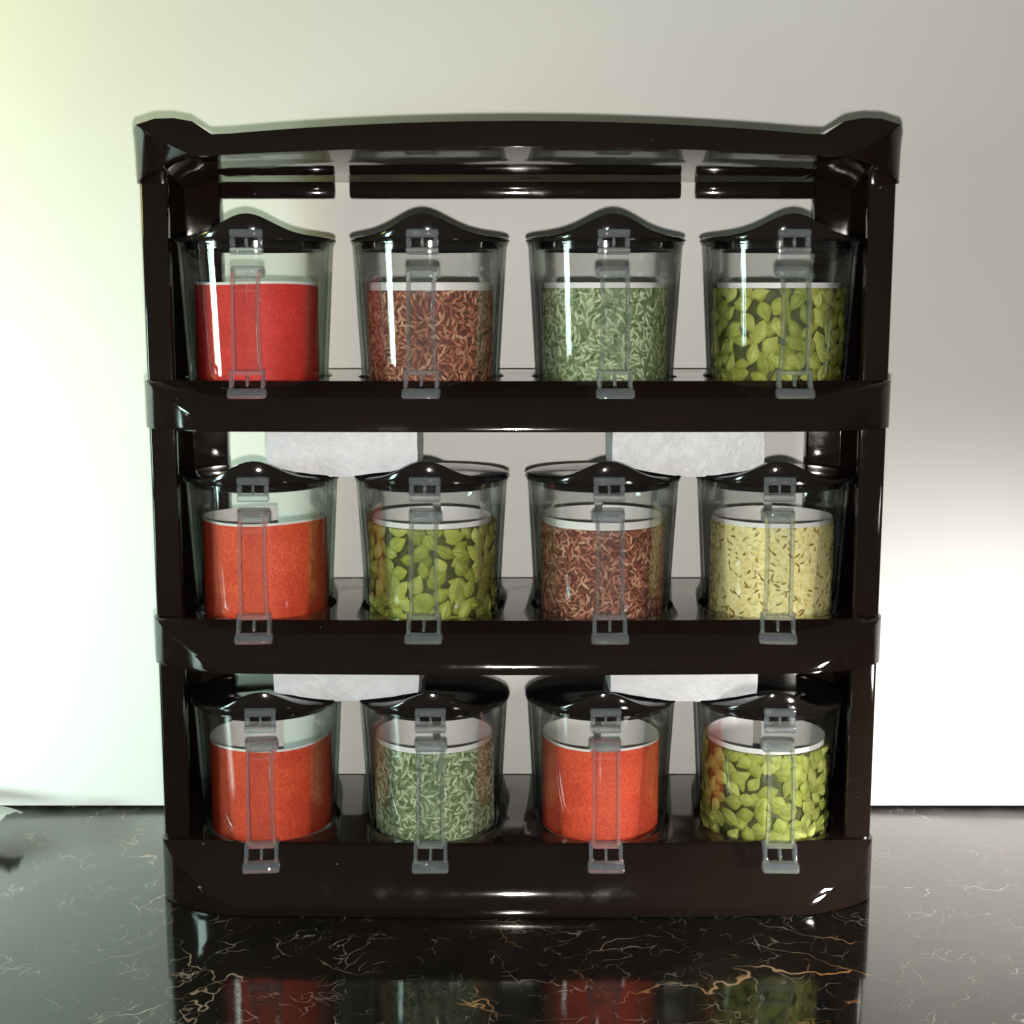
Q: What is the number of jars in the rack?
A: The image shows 12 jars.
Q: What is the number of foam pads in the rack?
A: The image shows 4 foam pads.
